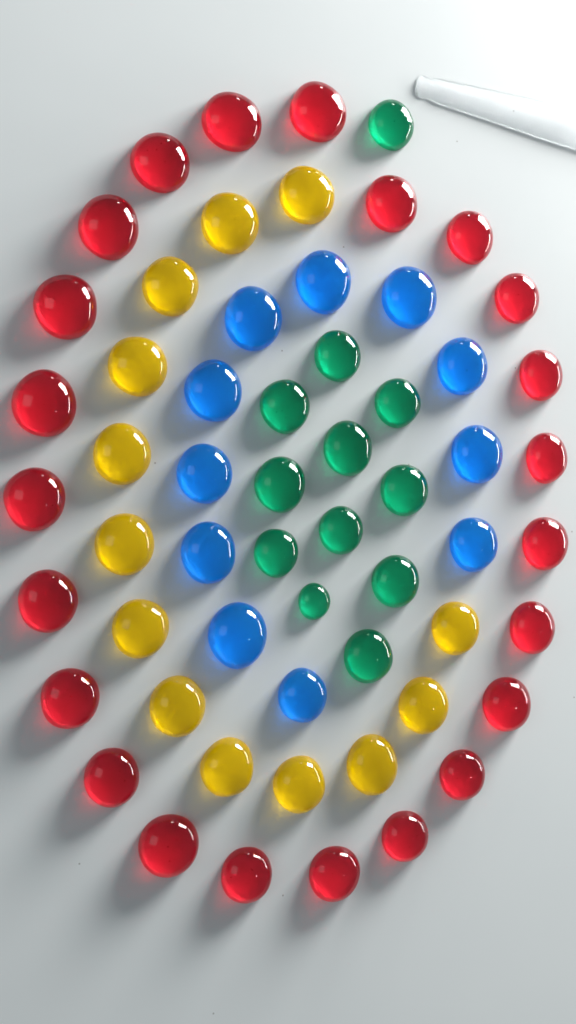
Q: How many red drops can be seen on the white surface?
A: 23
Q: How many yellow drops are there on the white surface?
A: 13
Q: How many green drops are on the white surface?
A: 12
